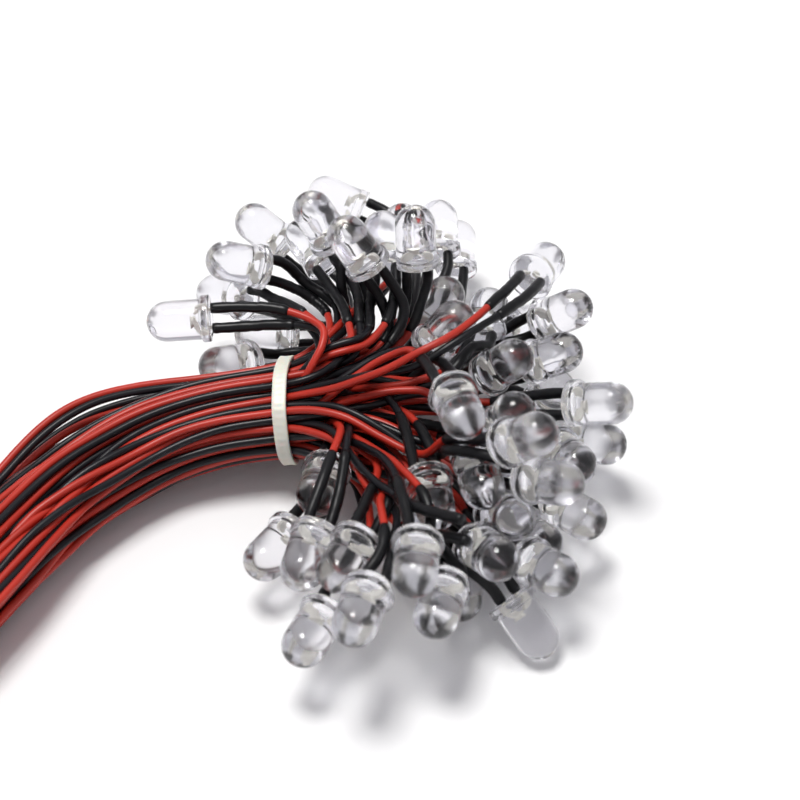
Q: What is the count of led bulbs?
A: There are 49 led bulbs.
